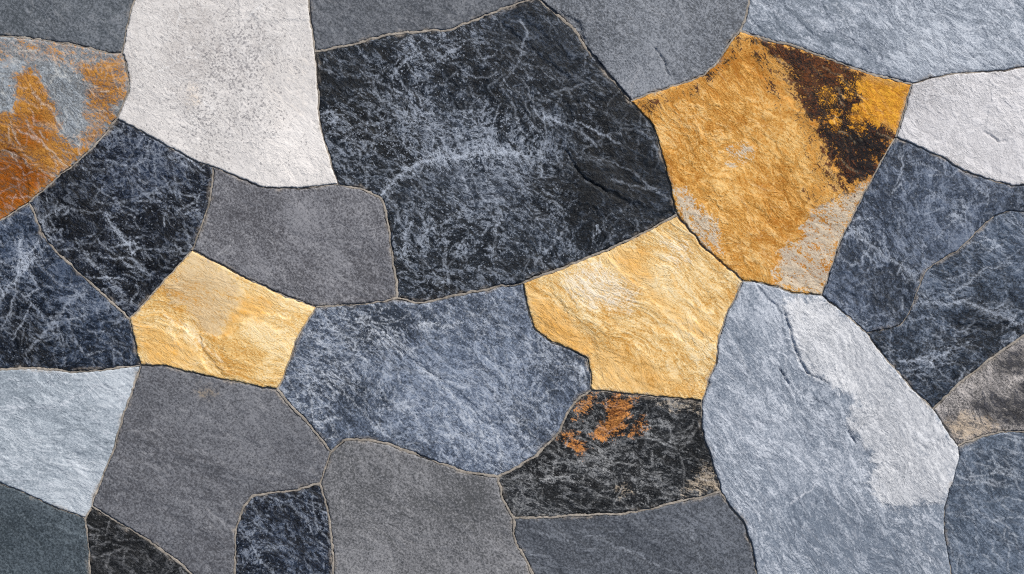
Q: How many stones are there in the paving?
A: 28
